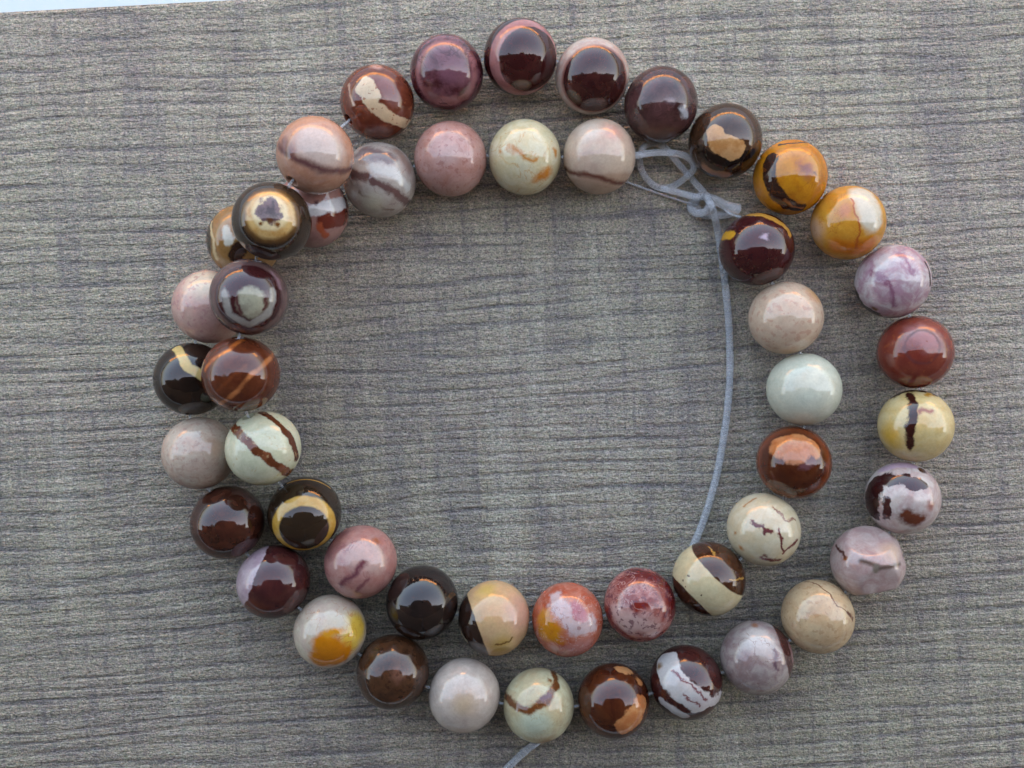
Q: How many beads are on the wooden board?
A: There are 49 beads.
